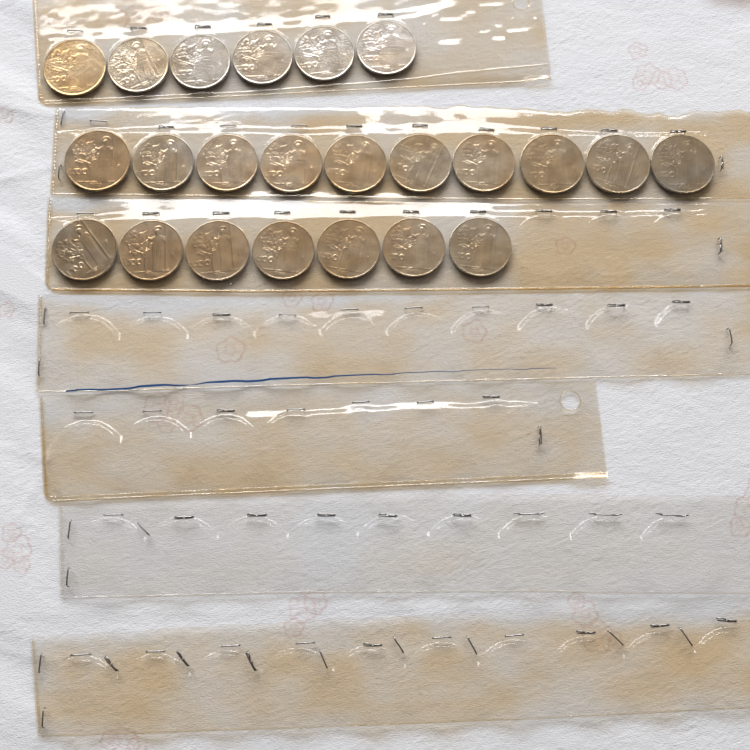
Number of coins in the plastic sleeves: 23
